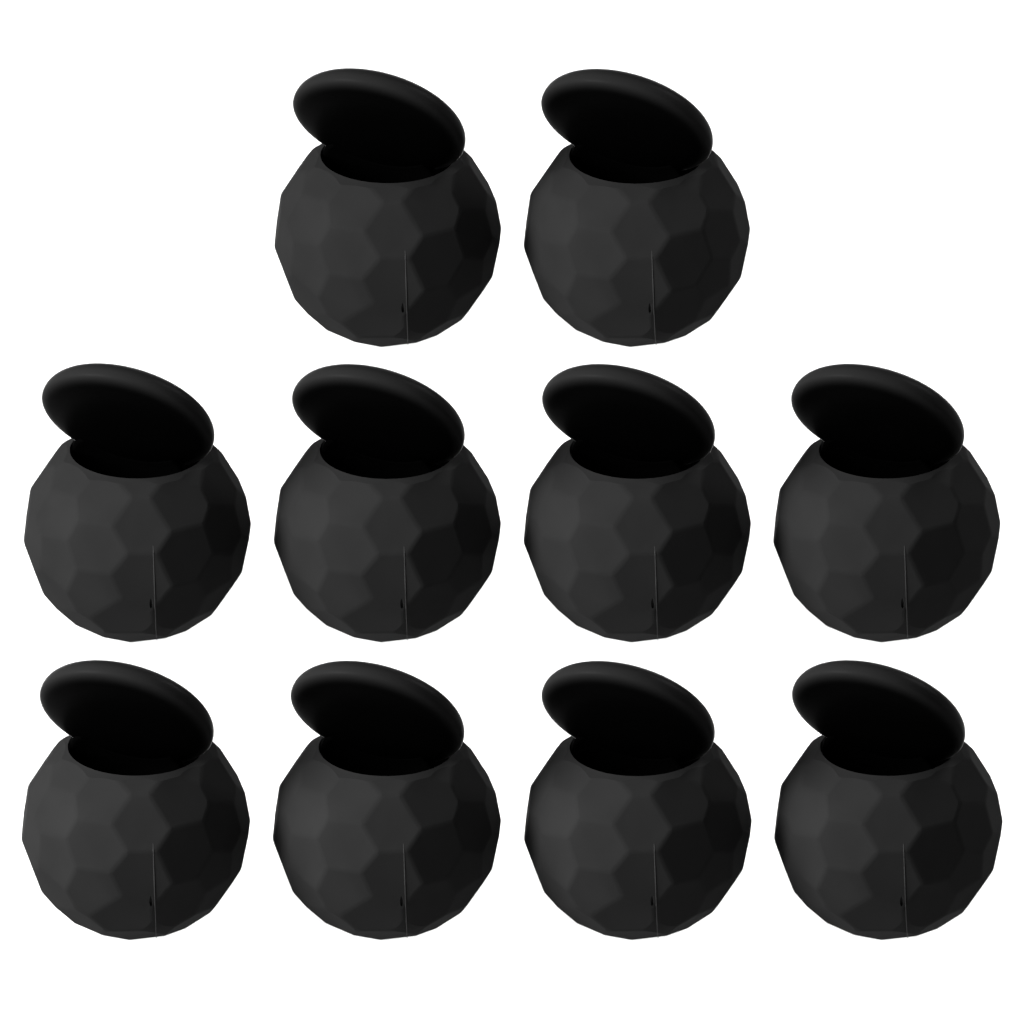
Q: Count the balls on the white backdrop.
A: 10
